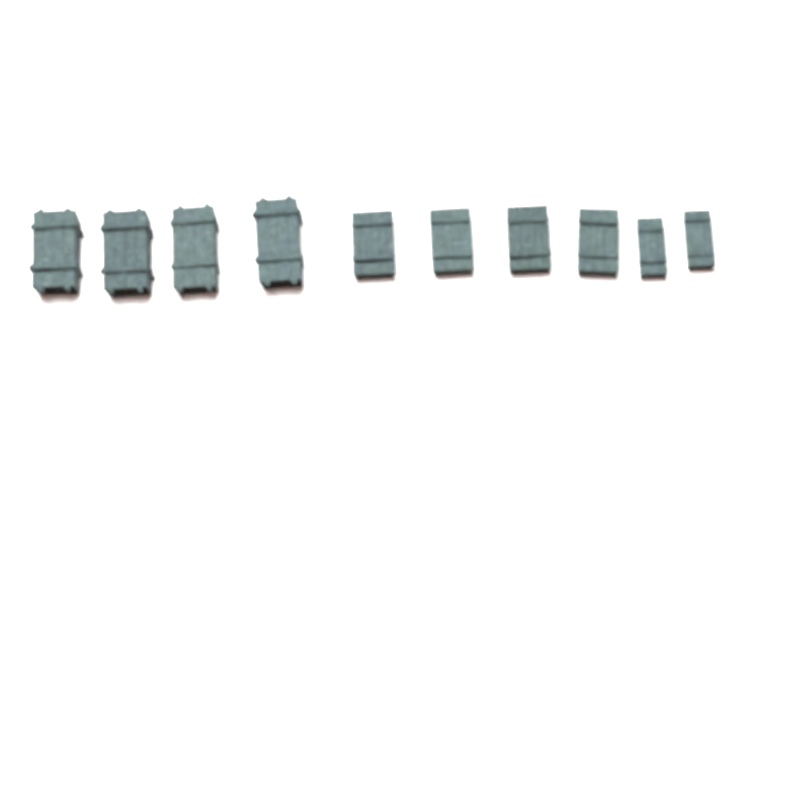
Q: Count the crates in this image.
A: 10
